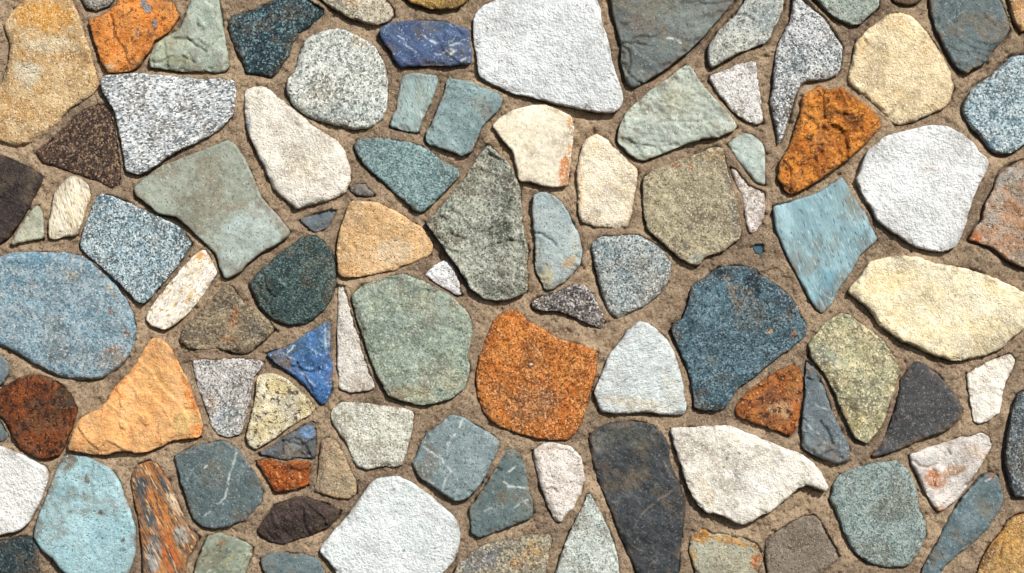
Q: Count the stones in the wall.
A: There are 99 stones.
